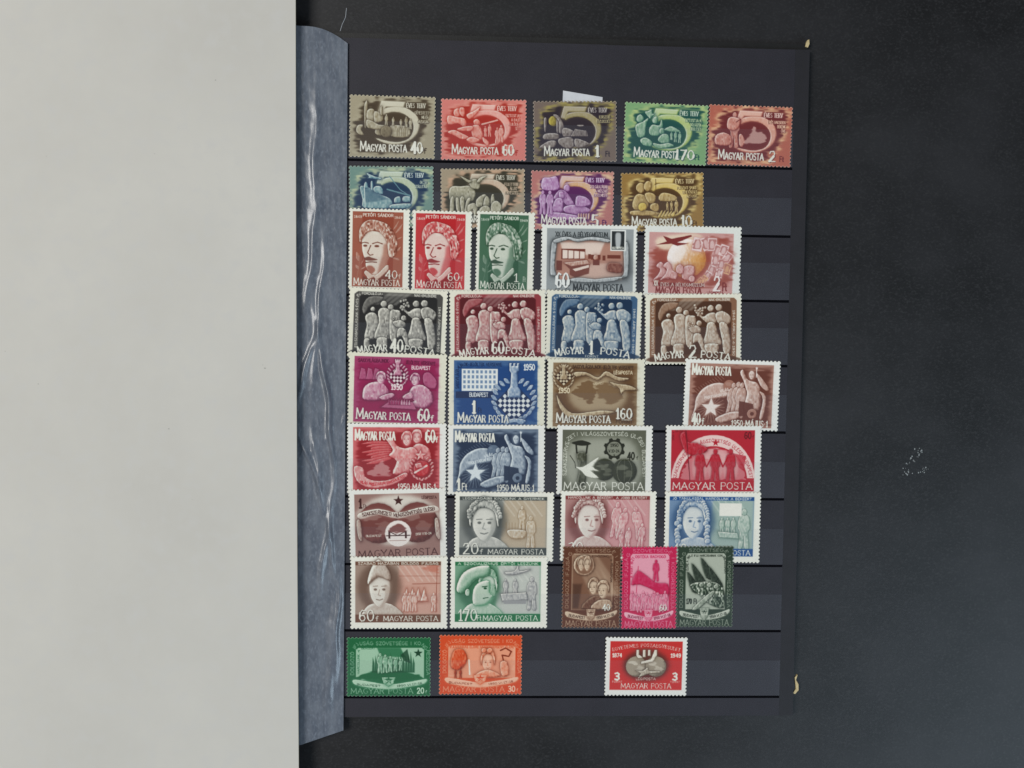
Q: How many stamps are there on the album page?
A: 38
